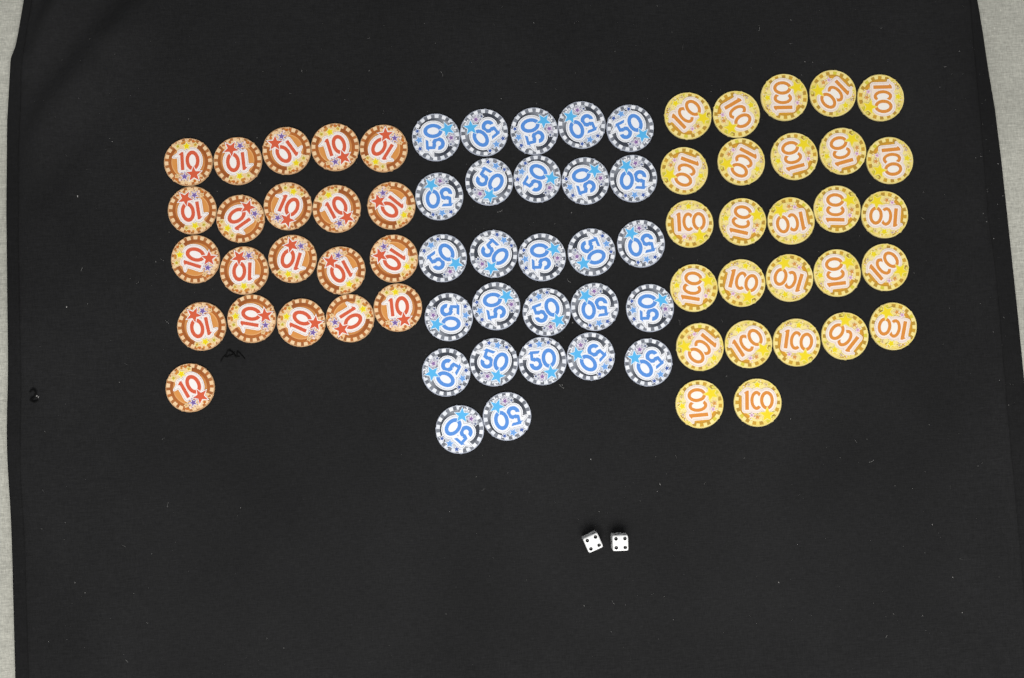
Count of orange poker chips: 21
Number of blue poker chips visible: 27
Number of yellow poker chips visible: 27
